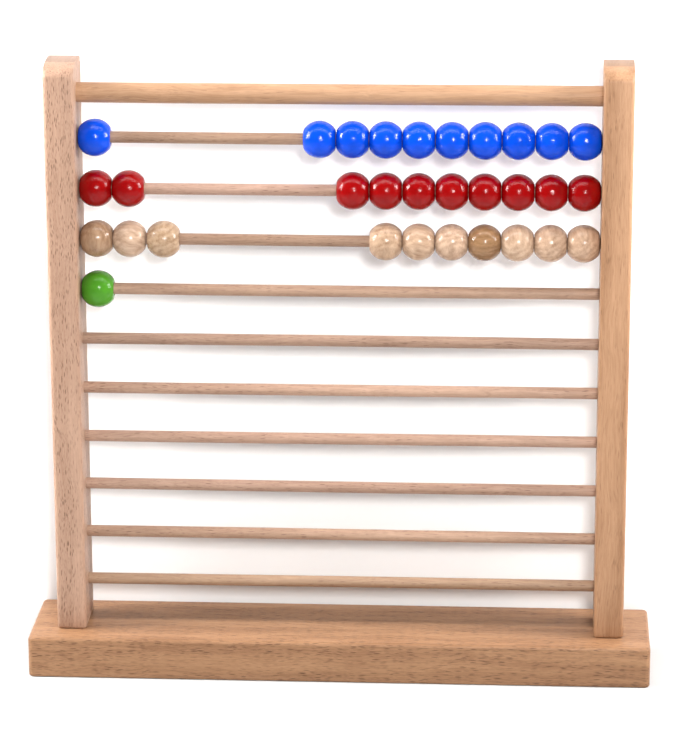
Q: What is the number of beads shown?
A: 31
